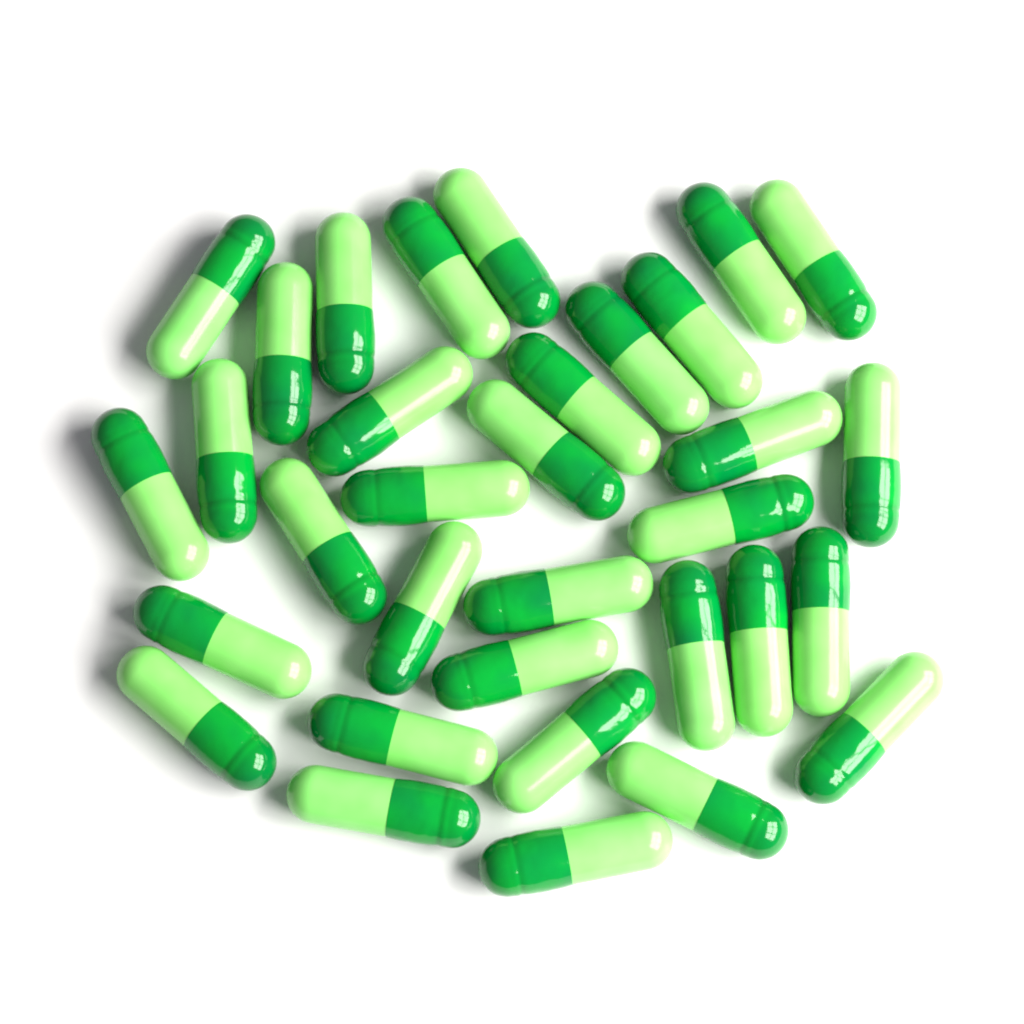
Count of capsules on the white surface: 33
